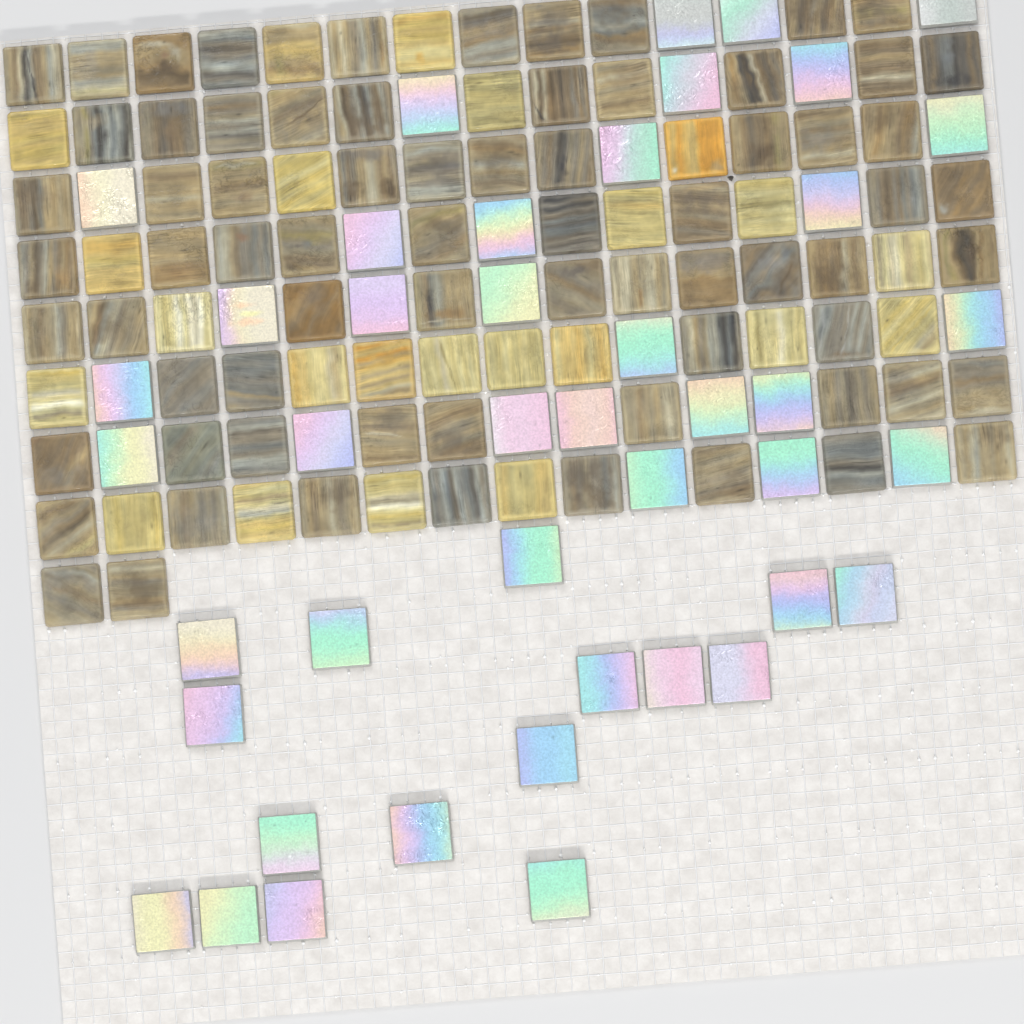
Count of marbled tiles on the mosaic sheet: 95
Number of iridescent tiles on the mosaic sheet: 43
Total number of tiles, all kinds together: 138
